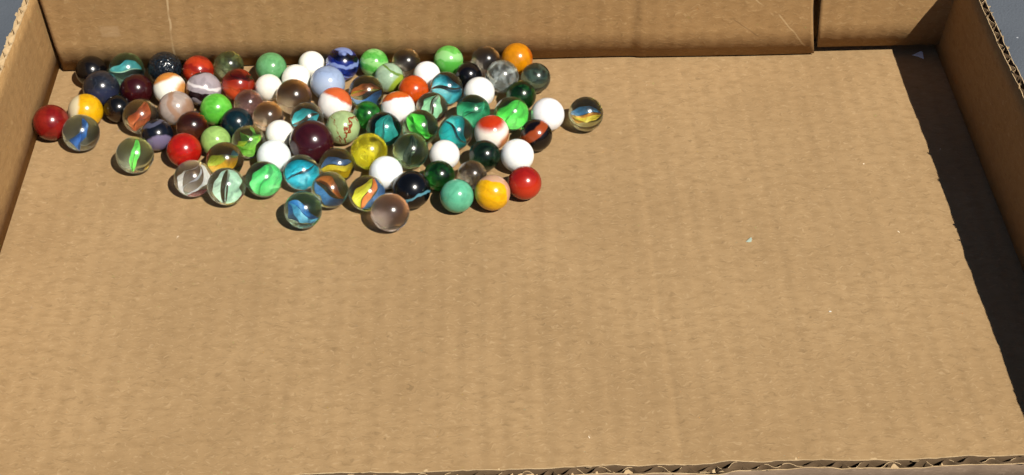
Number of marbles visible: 88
